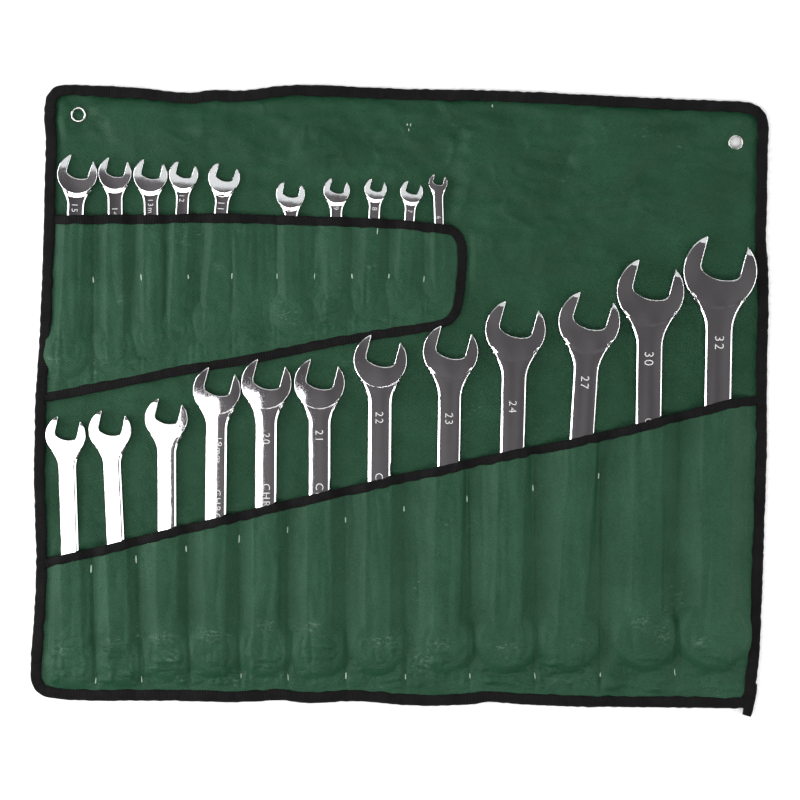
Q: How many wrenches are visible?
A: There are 22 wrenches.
